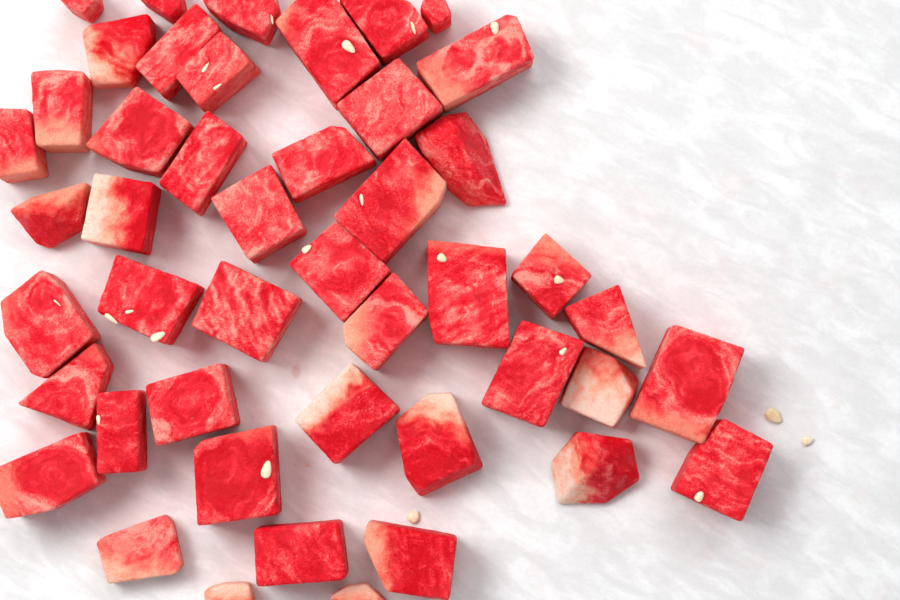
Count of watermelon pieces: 46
